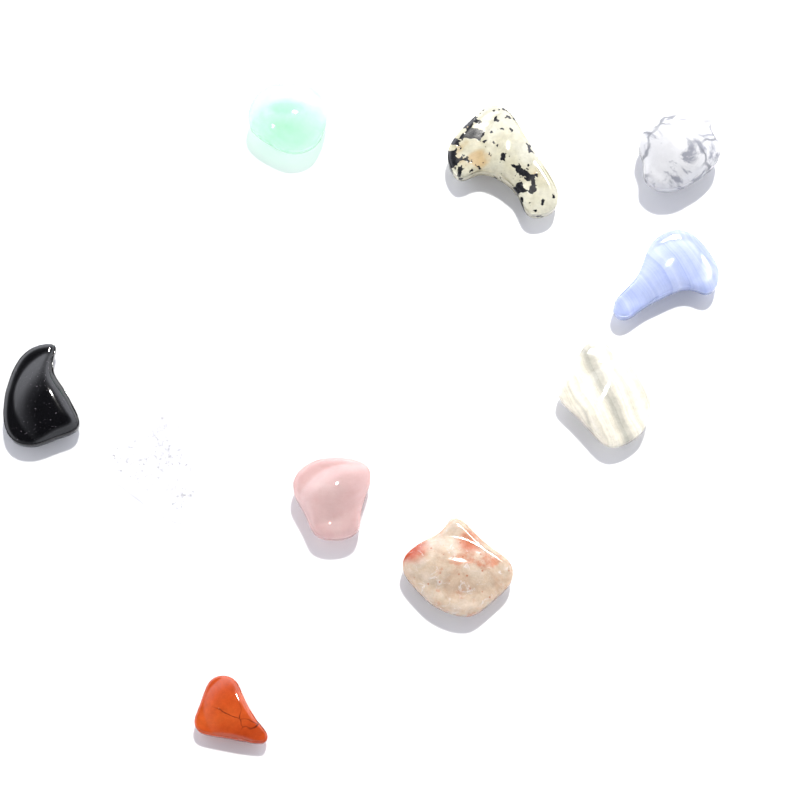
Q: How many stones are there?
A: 10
